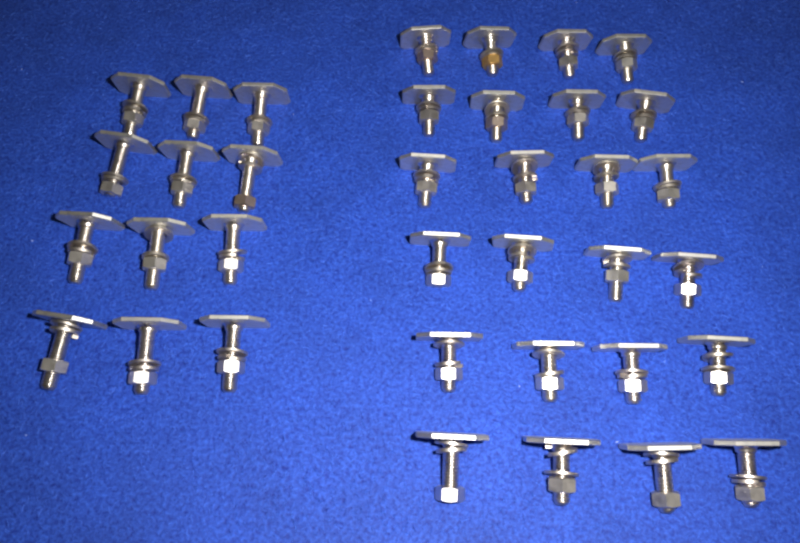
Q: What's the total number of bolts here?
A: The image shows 36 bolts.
